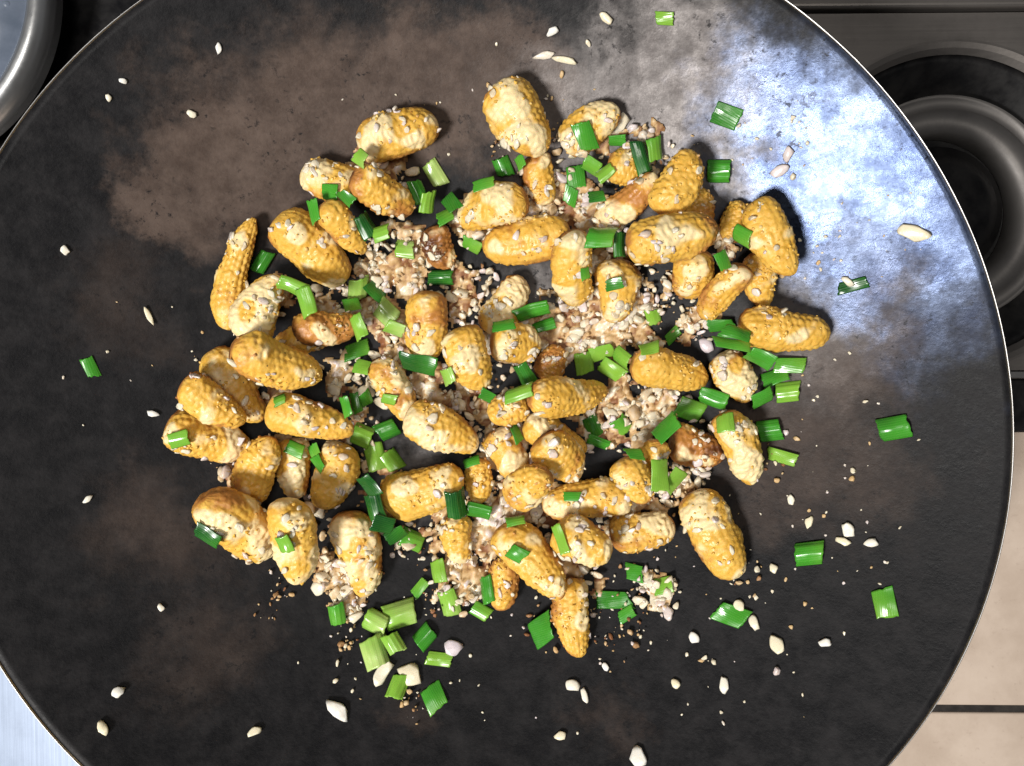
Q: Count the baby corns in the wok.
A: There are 68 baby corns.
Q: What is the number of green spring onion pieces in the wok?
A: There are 134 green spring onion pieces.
